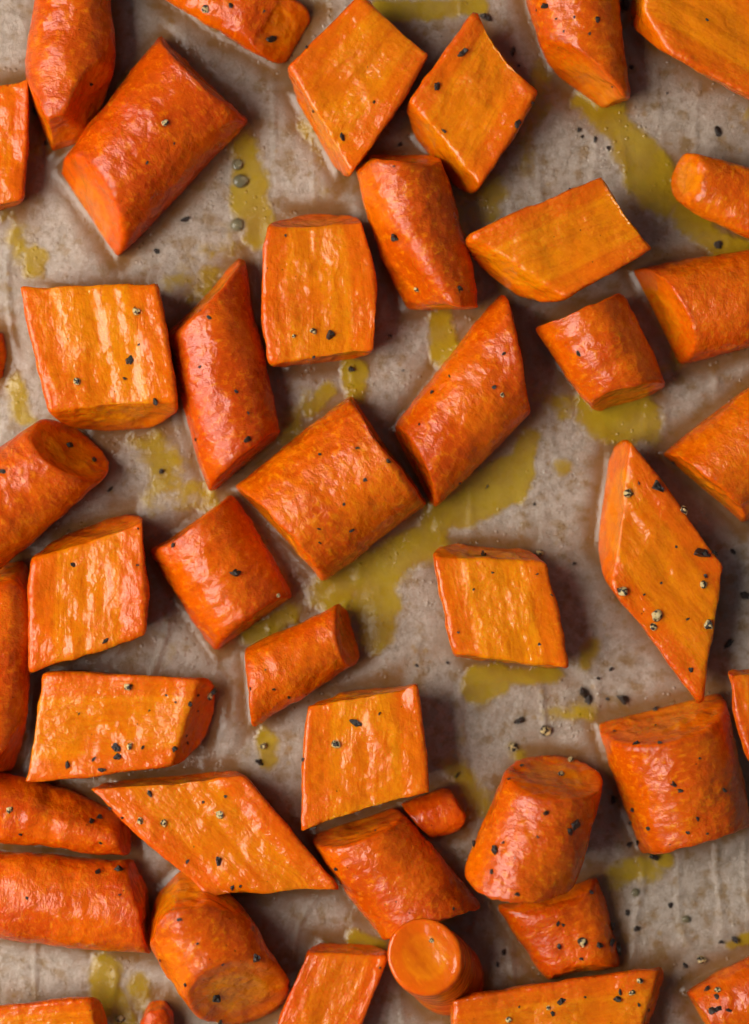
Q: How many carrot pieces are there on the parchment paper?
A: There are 45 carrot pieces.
